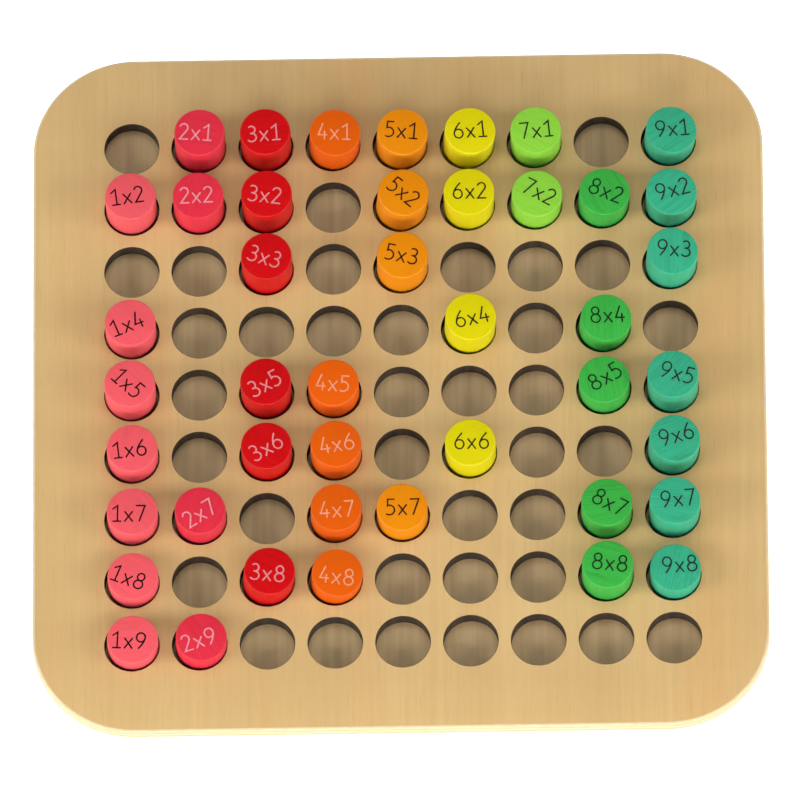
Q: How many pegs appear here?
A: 44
